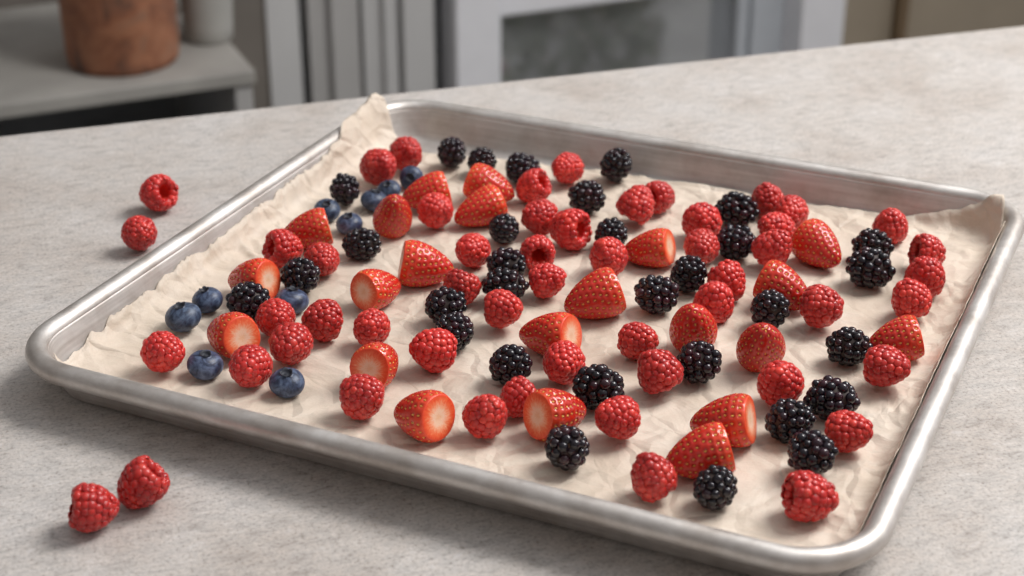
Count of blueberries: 10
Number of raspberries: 53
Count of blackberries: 31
